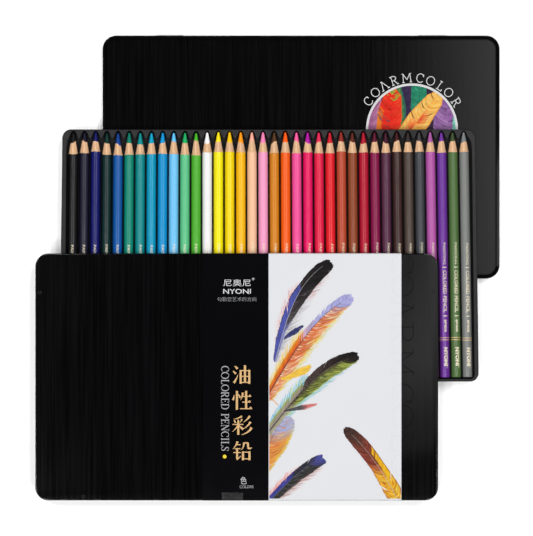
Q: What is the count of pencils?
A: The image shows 36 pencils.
